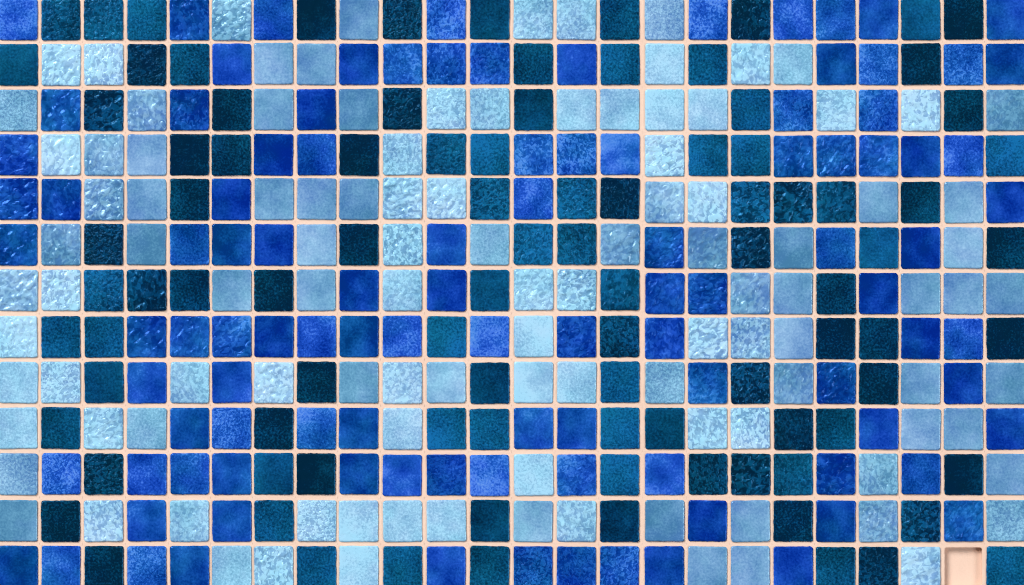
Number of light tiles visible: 111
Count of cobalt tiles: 105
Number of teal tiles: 95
